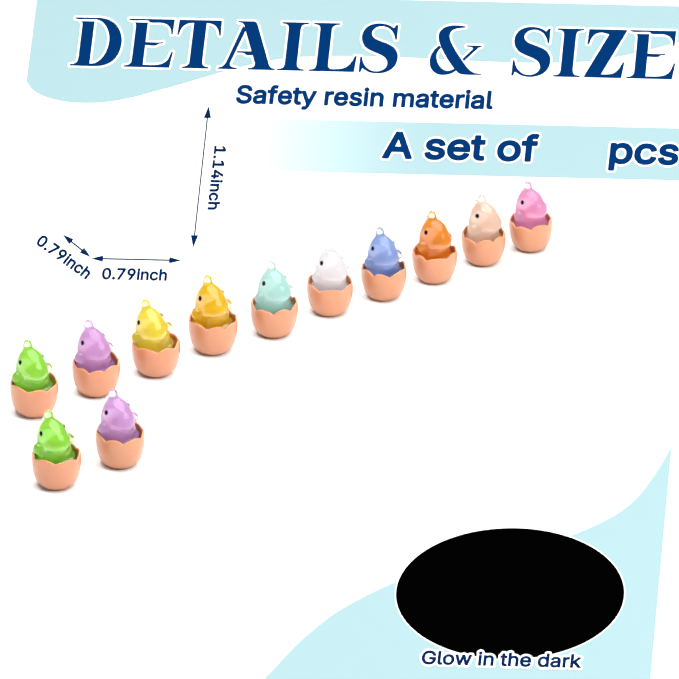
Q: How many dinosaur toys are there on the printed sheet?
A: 12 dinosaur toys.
